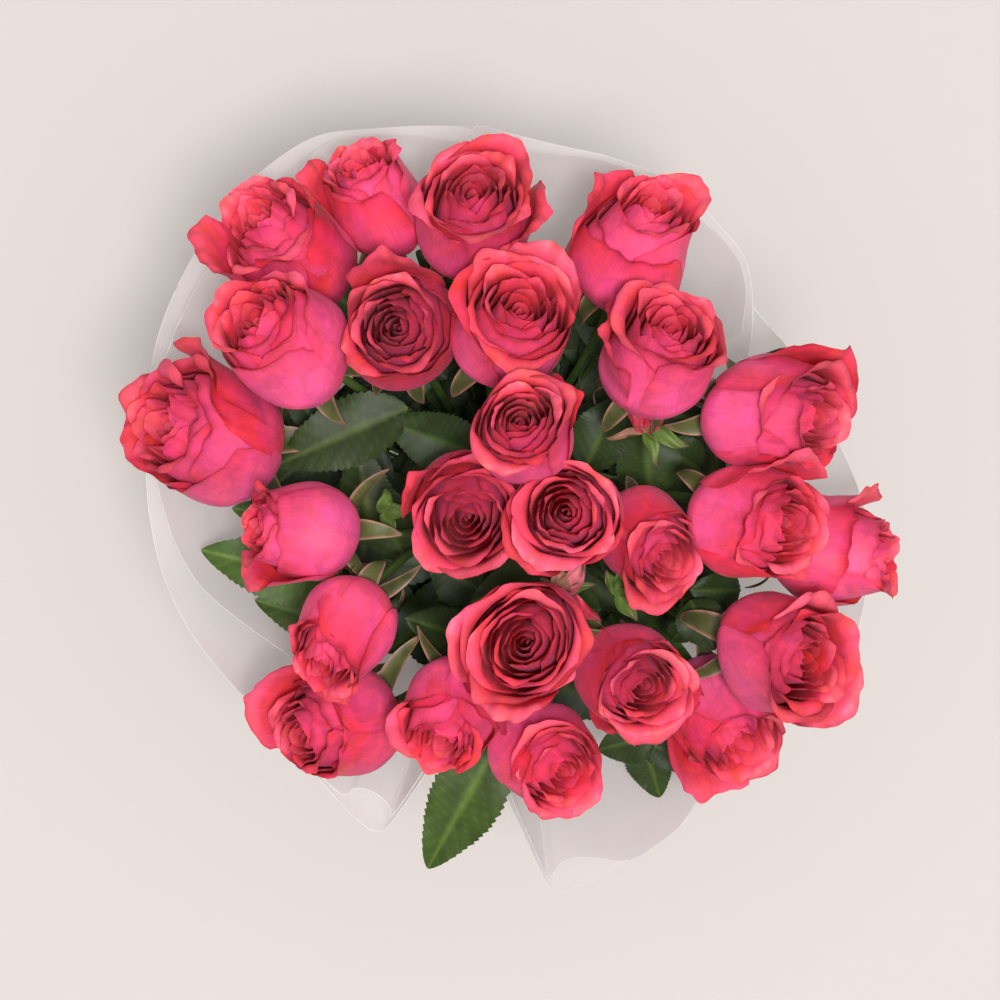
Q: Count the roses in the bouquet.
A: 25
